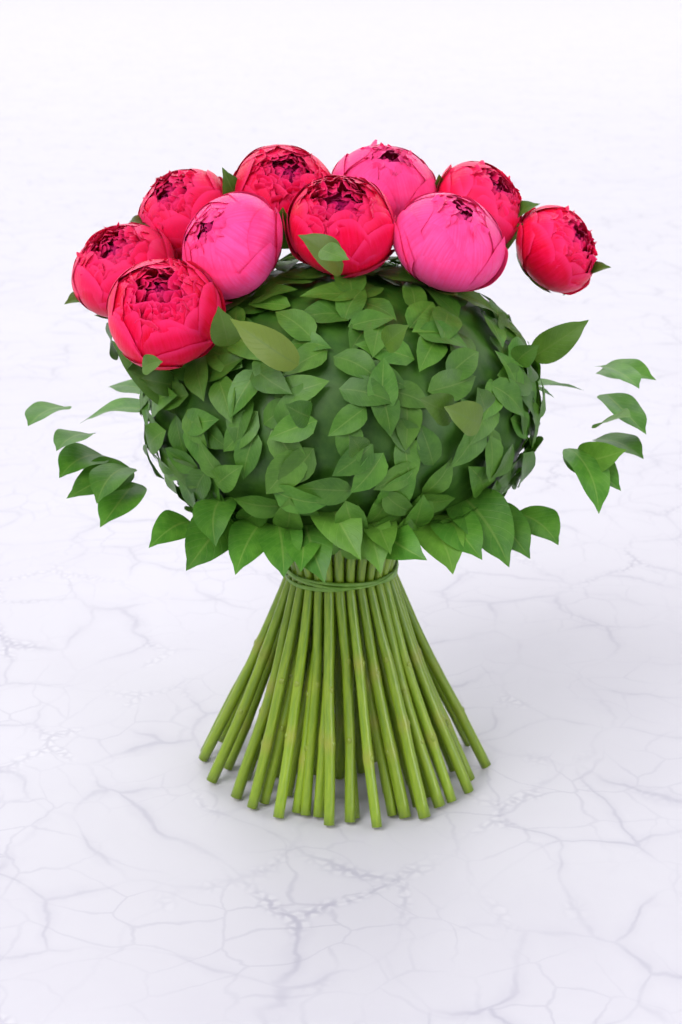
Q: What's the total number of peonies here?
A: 10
